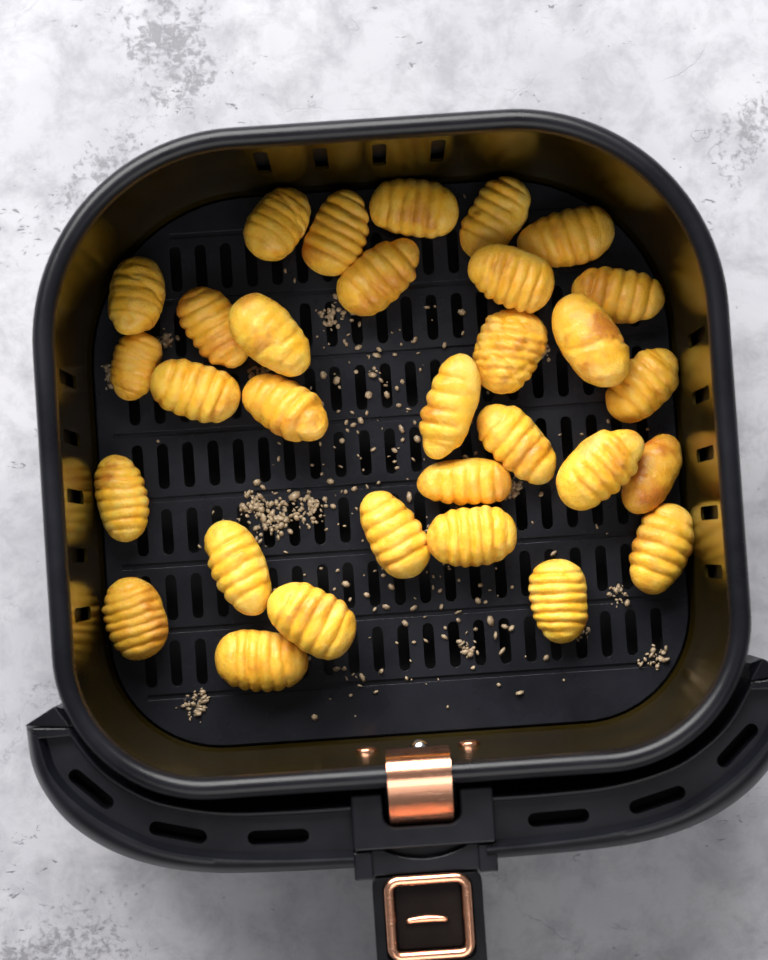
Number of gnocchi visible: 31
